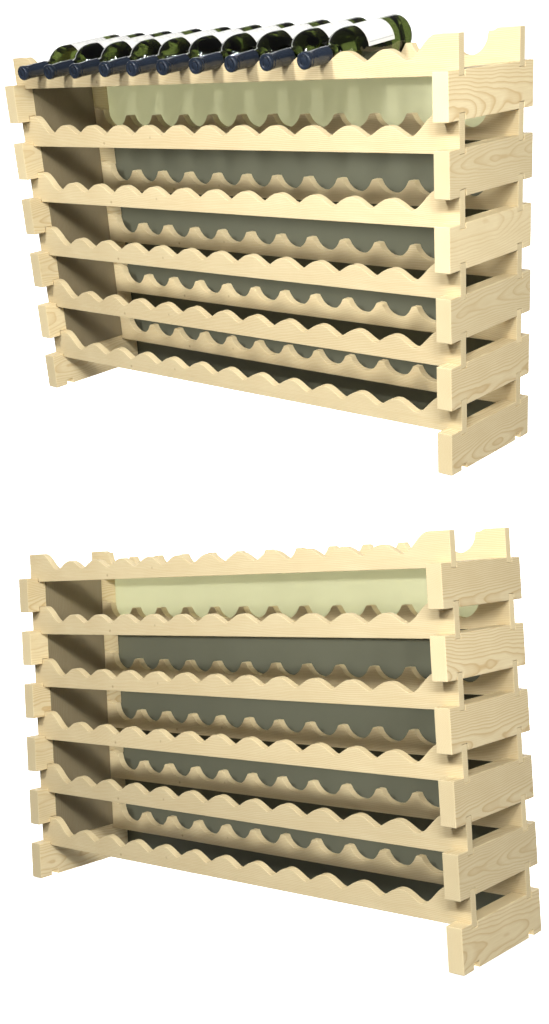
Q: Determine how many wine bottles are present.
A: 10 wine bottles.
